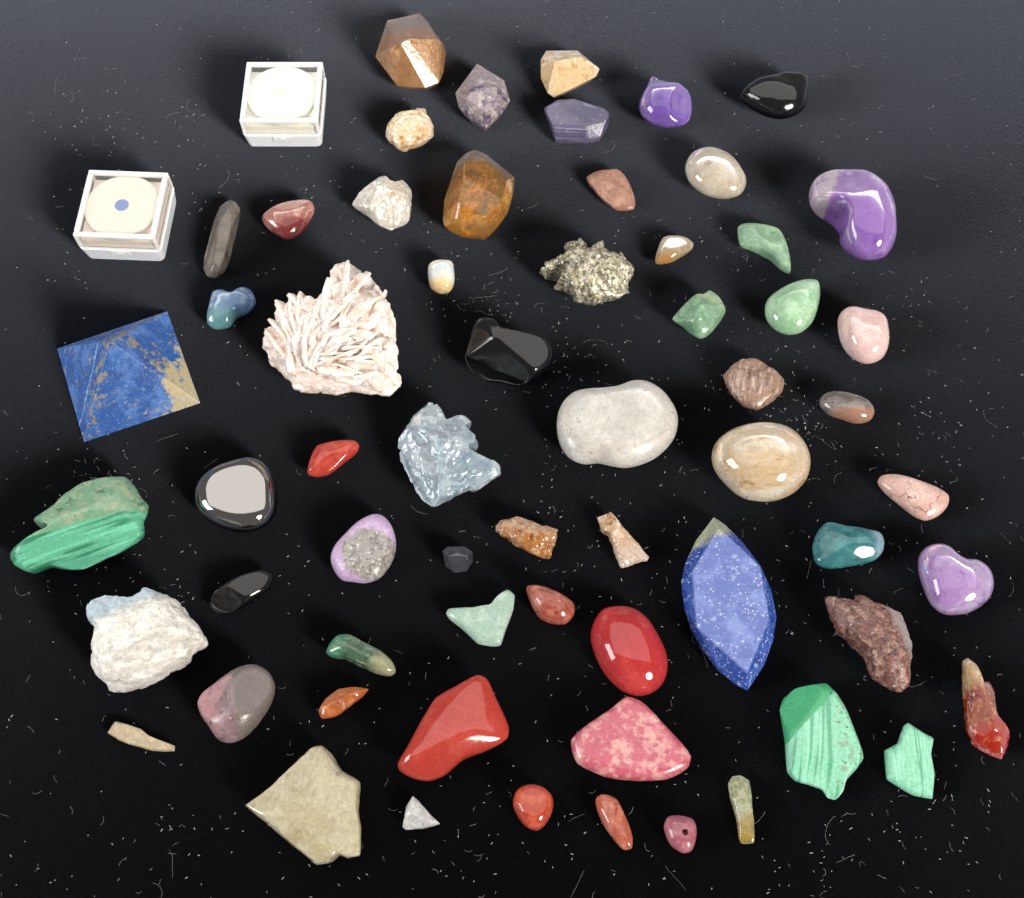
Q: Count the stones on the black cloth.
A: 62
